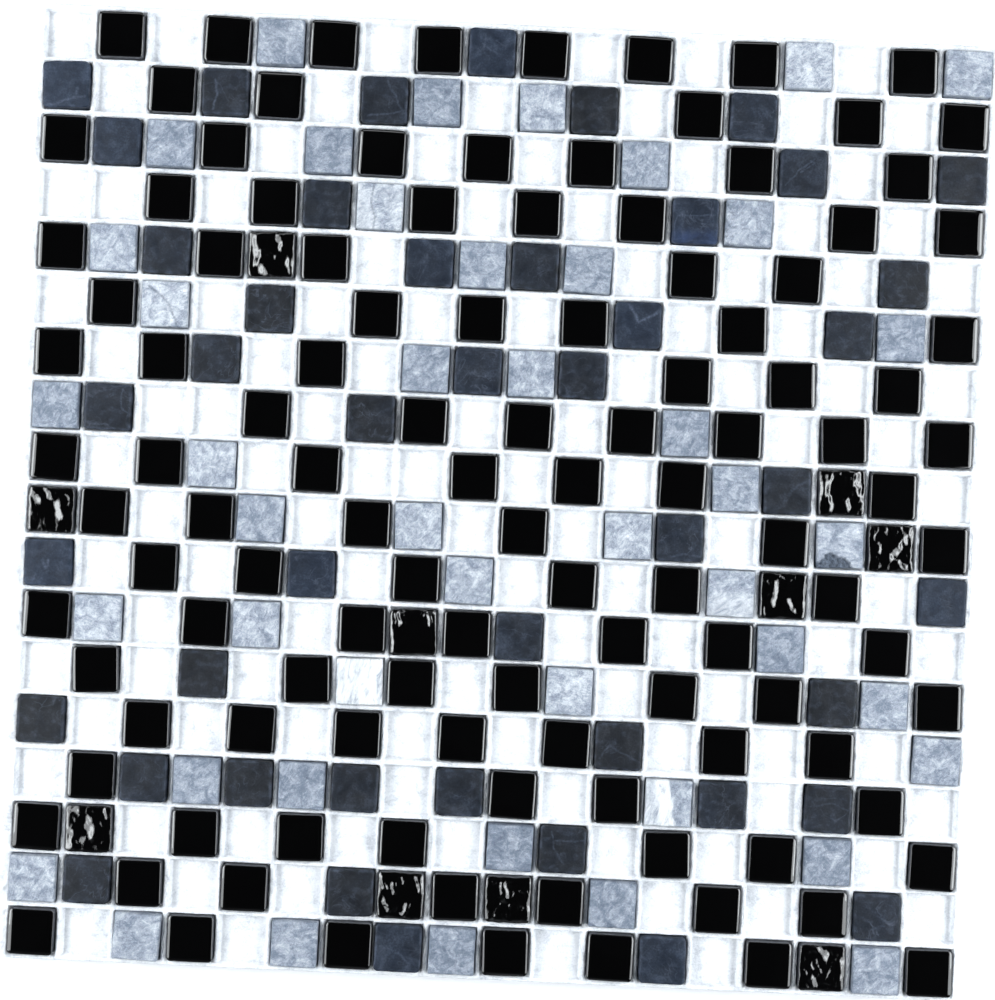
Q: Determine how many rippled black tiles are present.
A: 10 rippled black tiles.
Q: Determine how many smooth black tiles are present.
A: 115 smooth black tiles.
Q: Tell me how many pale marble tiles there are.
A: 45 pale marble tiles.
